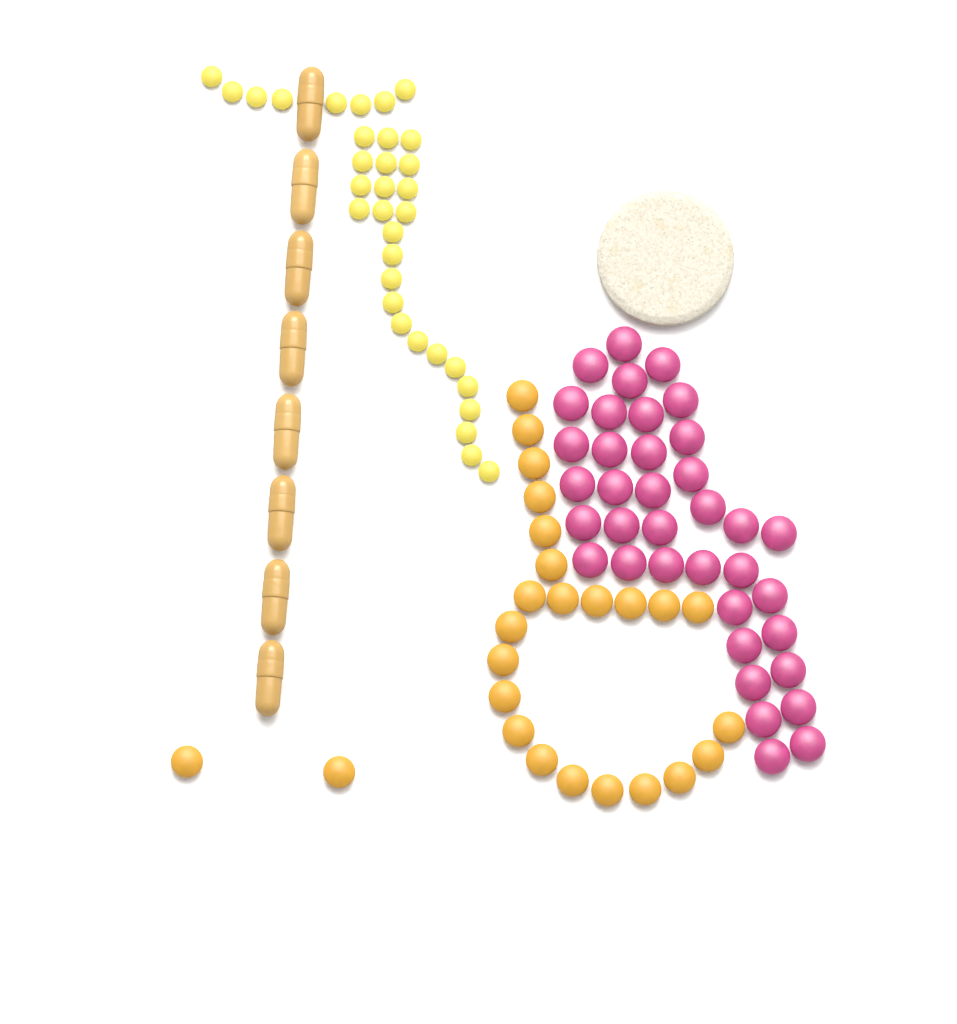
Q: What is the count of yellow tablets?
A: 33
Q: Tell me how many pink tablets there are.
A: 37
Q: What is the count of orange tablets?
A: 25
